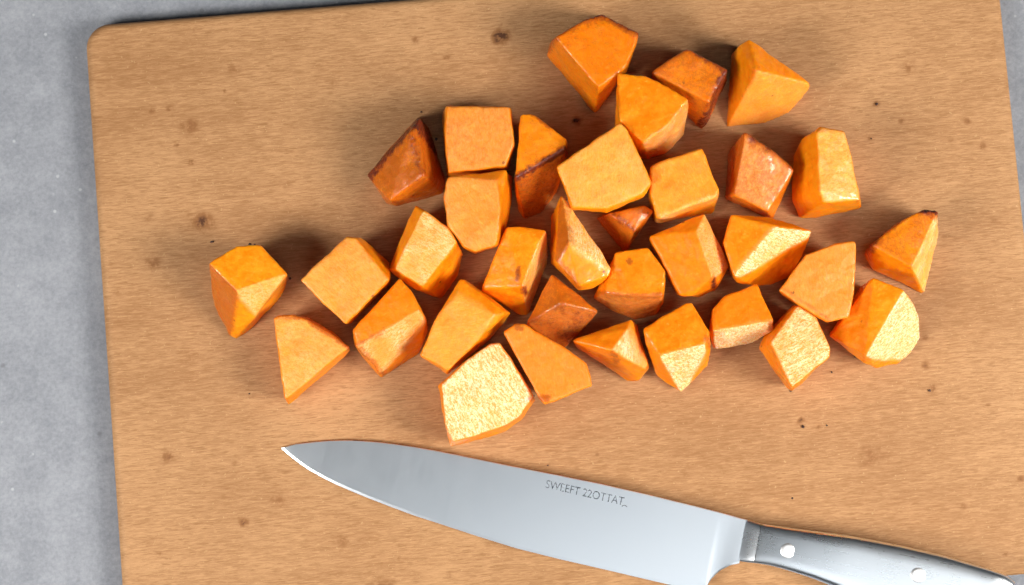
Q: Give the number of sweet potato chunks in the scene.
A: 34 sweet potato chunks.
